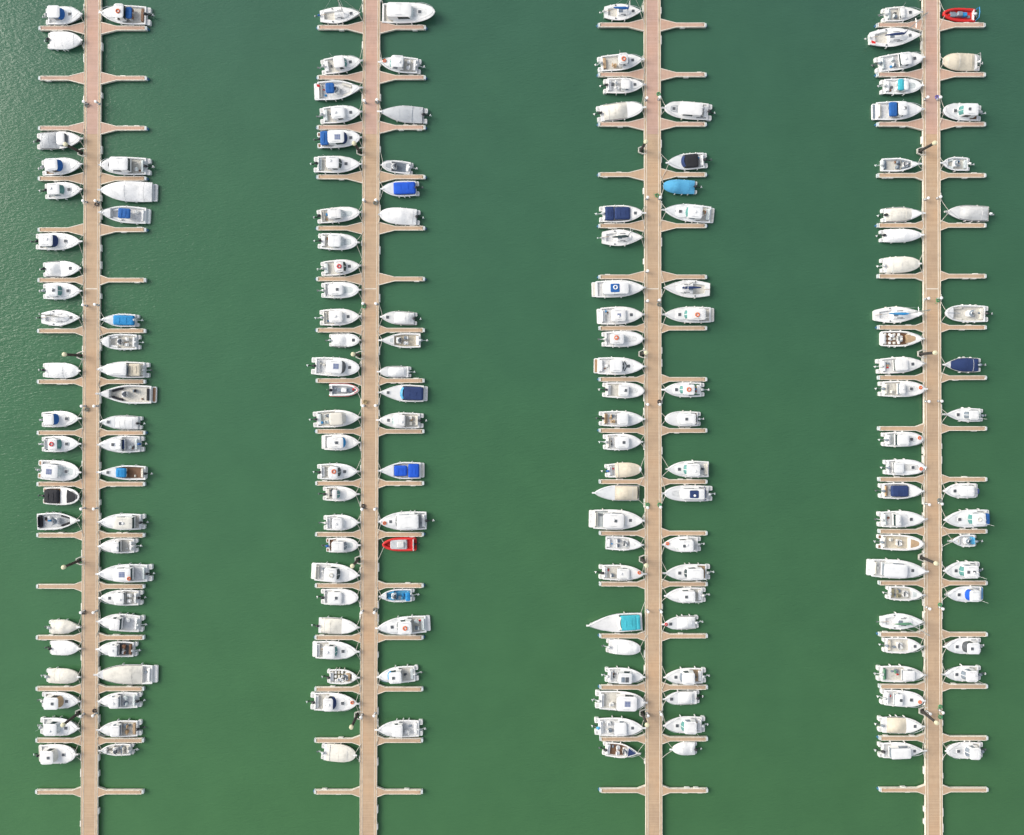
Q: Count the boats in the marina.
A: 171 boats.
